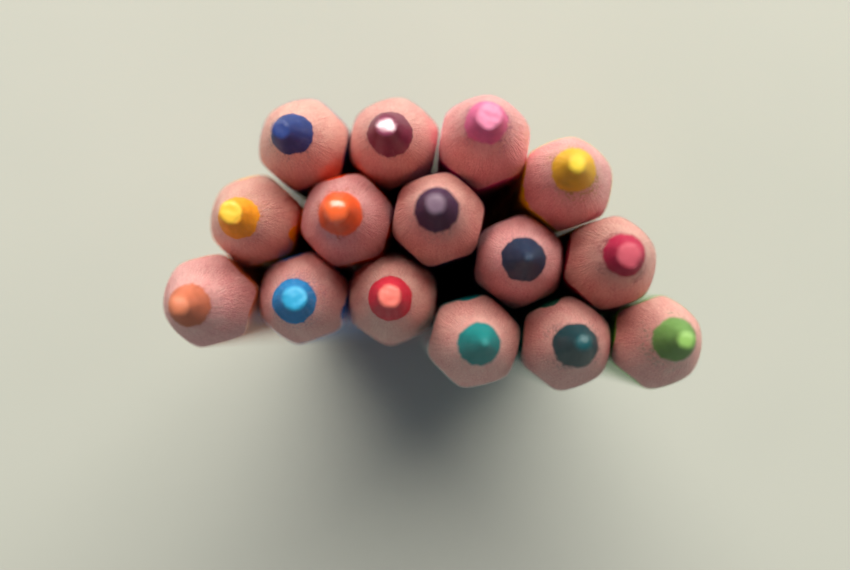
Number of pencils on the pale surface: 15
